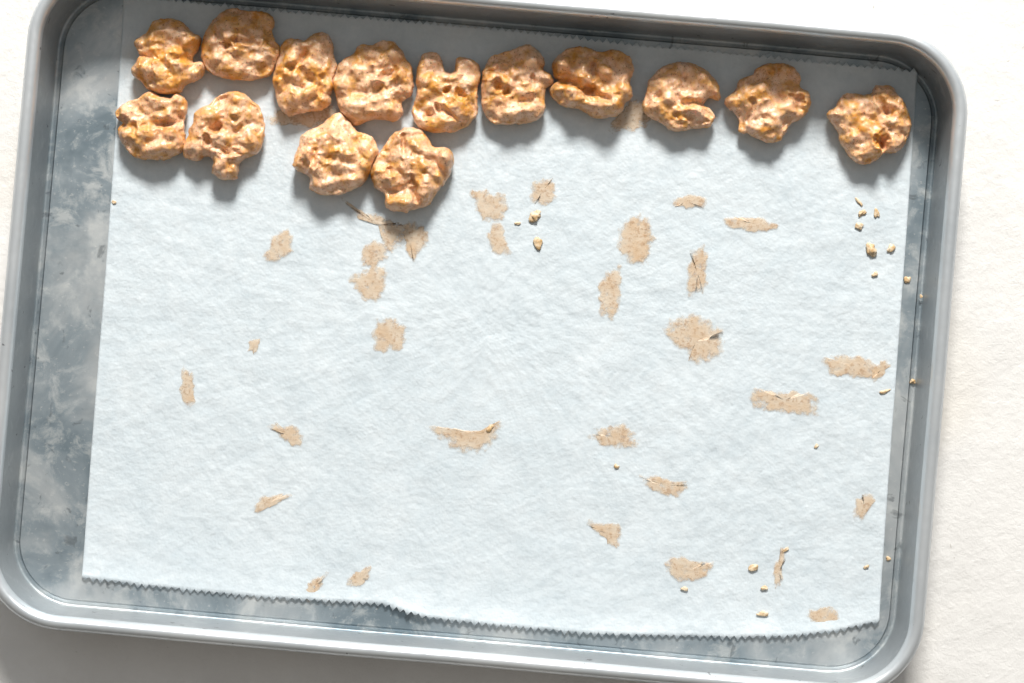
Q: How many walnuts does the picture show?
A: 14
